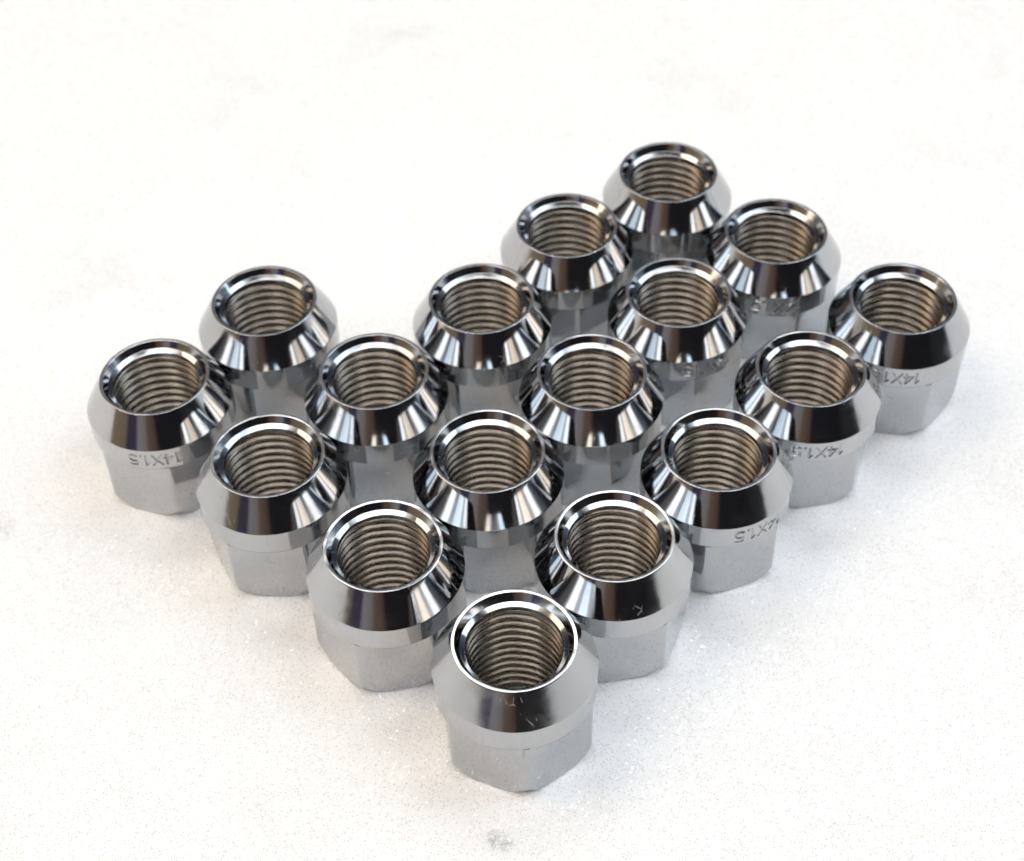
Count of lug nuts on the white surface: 17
